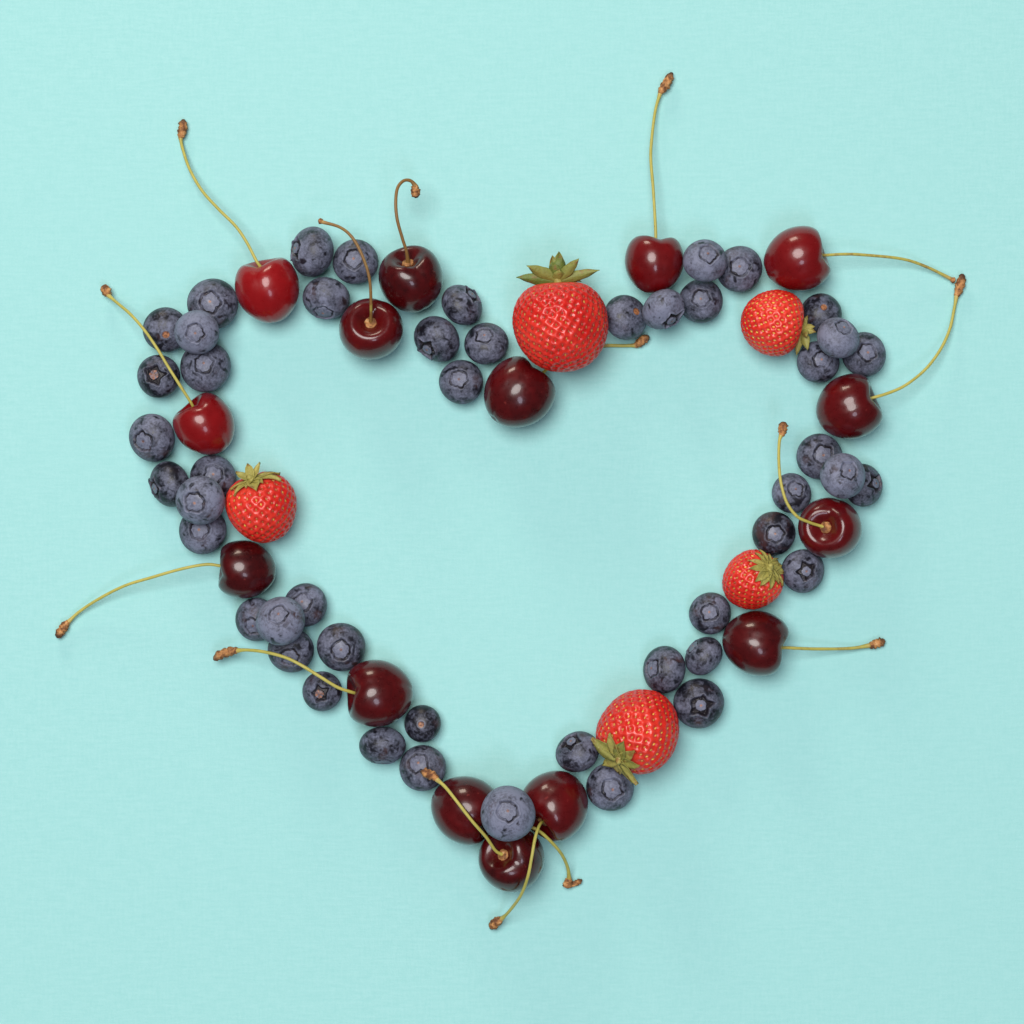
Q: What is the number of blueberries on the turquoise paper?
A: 48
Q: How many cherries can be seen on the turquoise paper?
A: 15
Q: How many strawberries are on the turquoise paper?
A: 5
